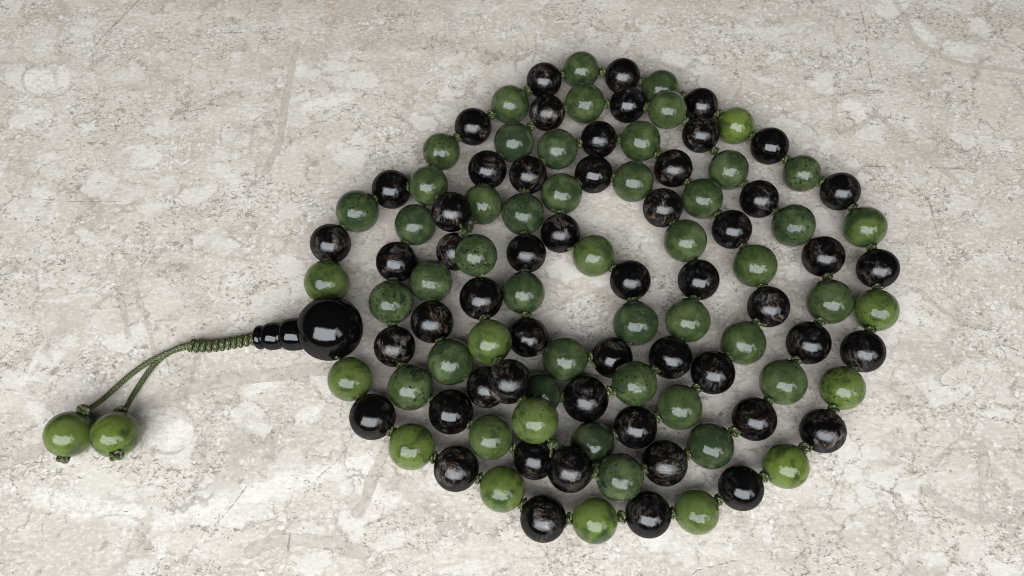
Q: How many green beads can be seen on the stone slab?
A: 57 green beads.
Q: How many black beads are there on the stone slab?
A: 54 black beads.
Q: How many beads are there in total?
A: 111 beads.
